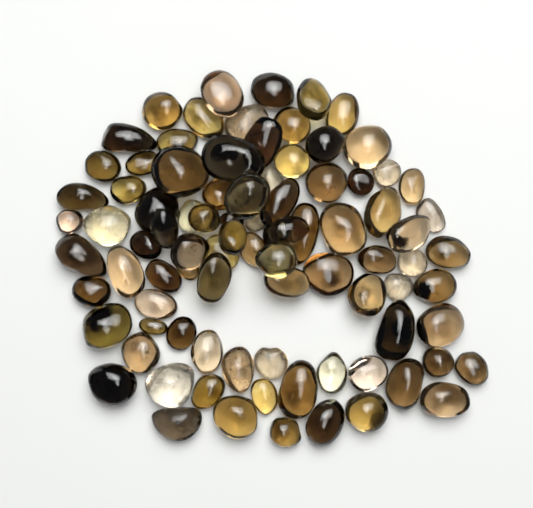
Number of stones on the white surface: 89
